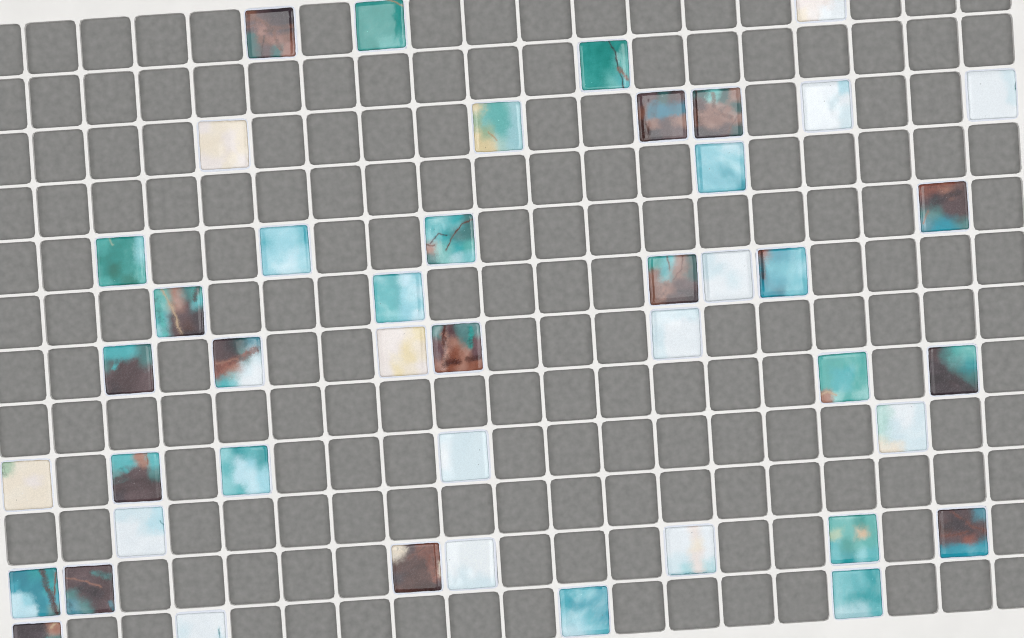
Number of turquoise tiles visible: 16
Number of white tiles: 14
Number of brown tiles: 14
